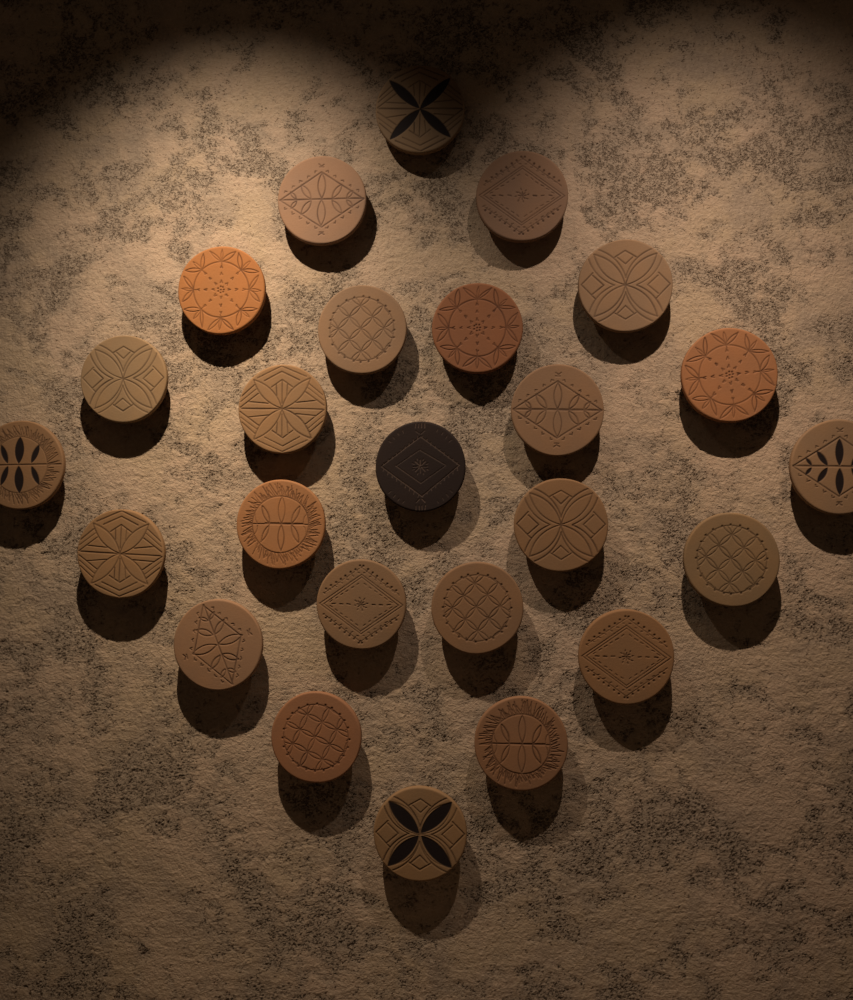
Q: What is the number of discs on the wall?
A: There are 25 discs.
